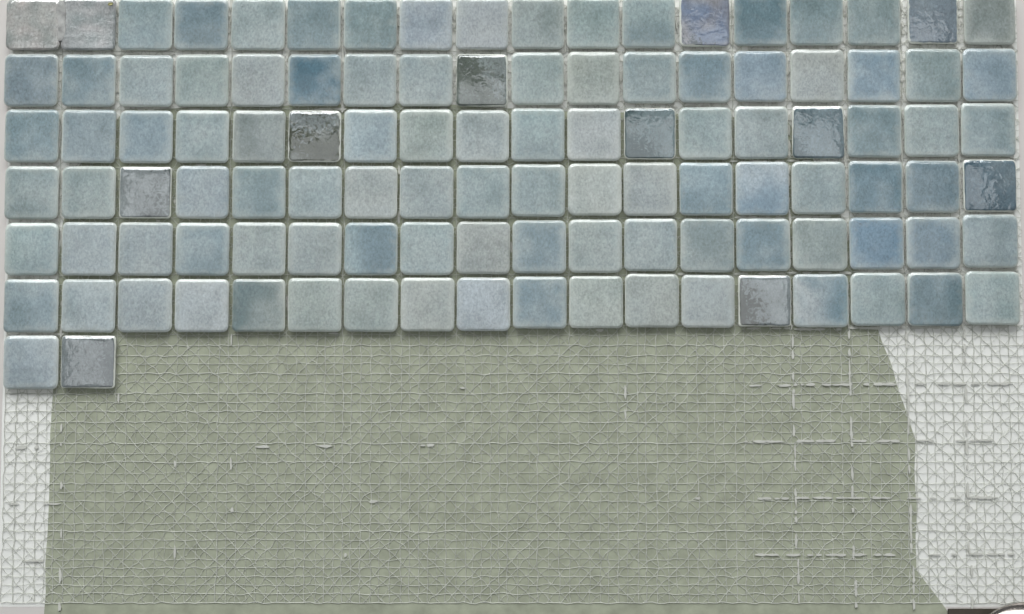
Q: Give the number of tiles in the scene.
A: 110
